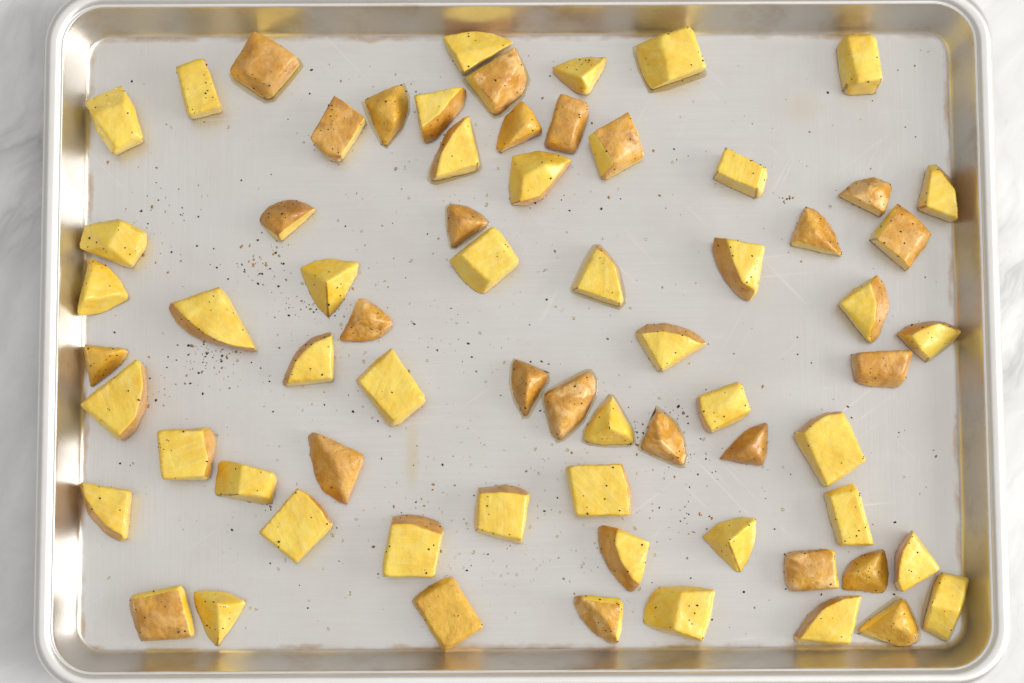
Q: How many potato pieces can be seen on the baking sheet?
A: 68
